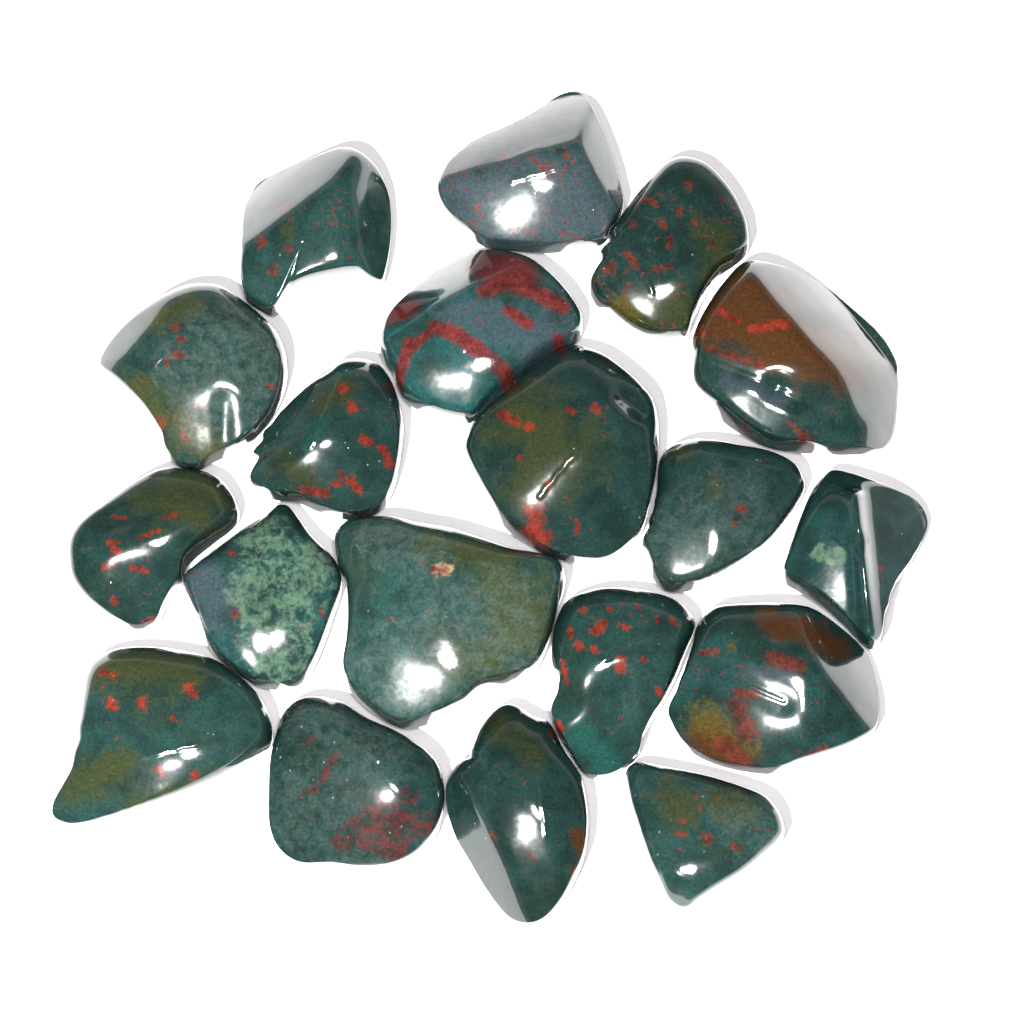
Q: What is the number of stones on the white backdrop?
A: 19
